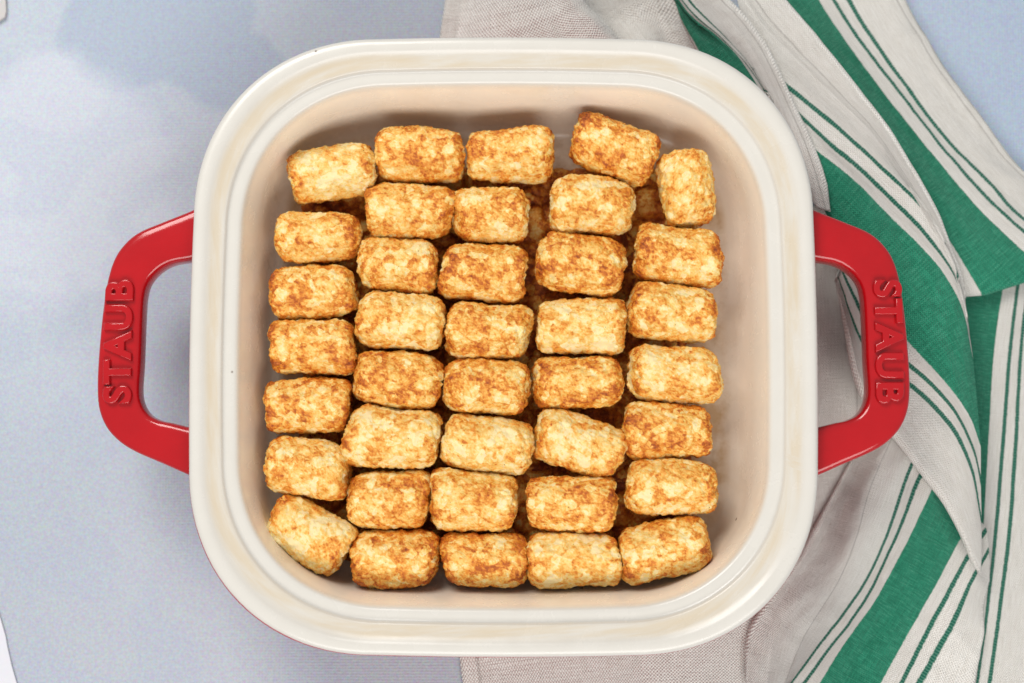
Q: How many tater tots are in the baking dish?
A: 38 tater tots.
